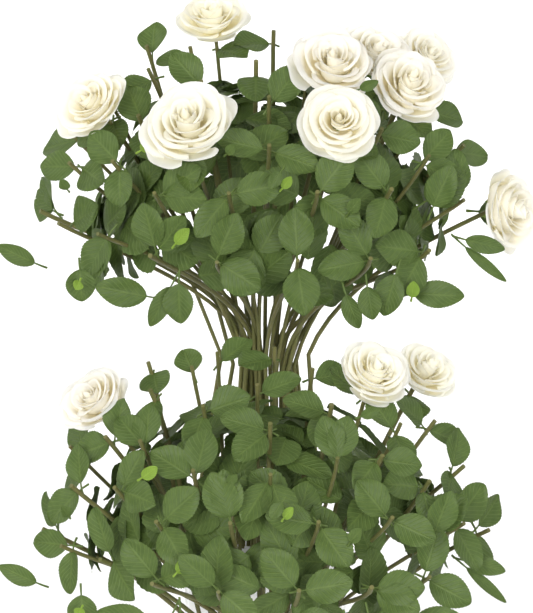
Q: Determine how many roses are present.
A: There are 12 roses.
